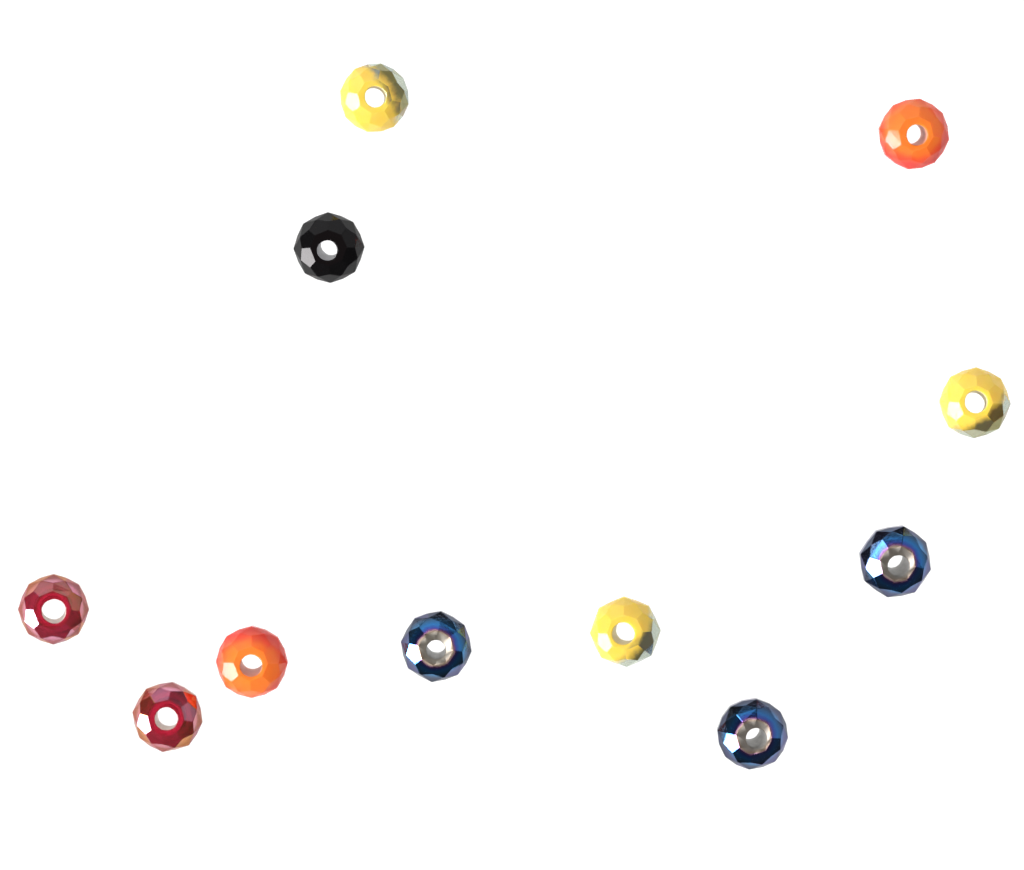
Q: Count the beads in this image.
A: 11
